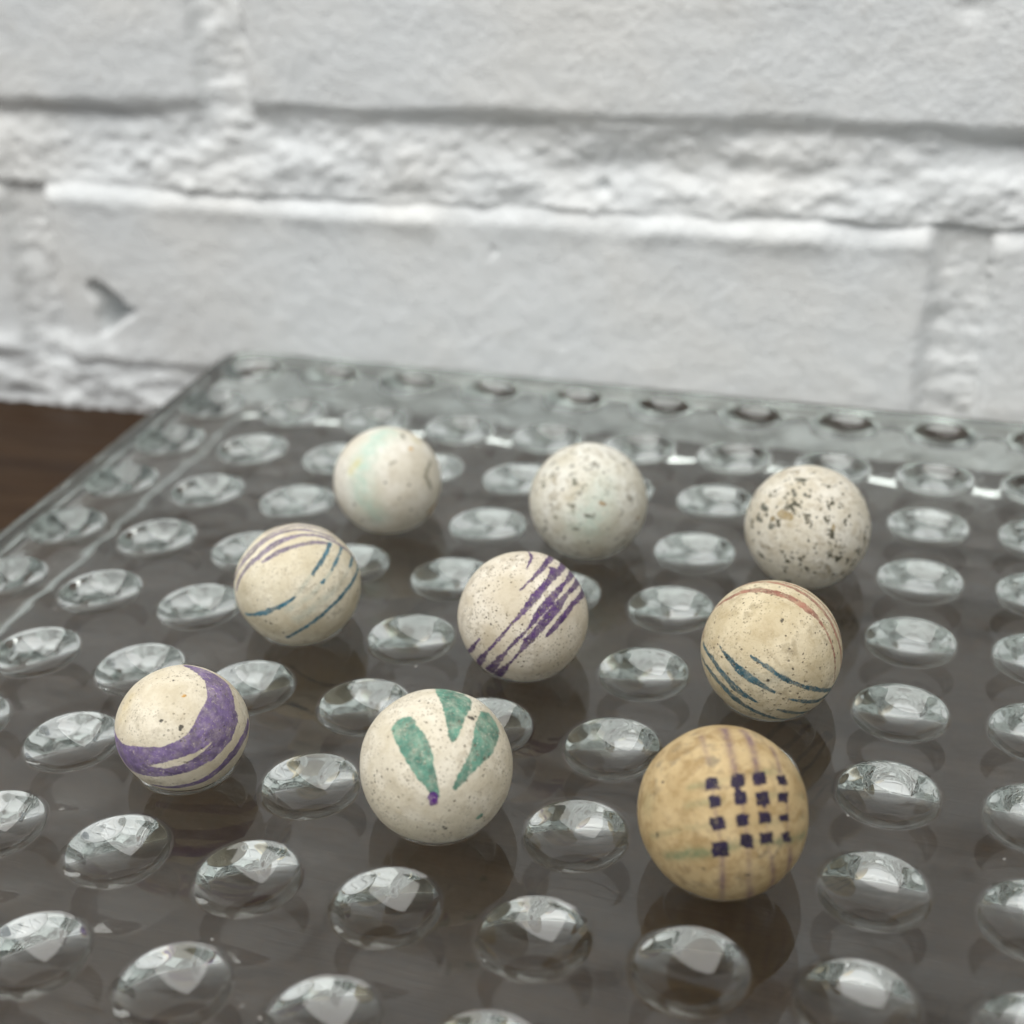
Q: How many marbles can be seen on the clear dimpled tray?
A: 9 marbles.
